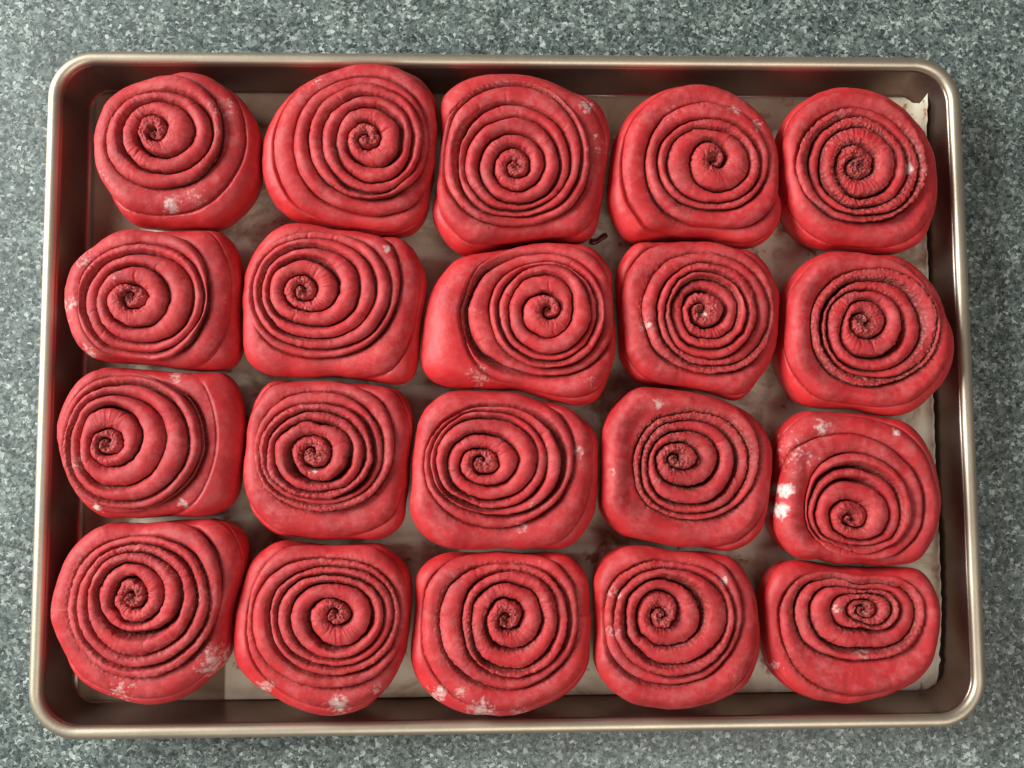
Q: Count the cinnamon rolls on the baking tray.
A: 20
